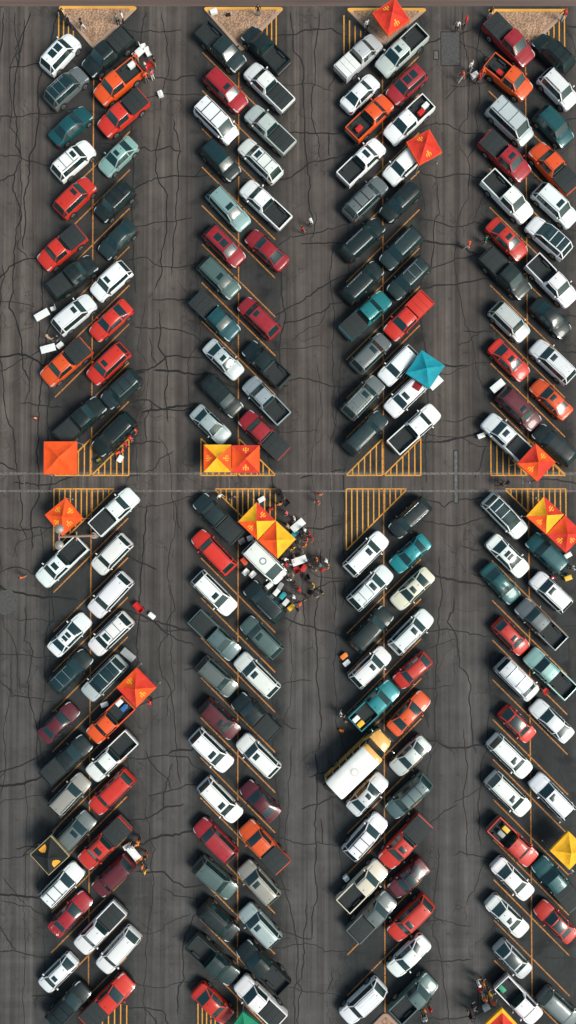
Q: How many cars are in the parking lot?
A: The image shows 180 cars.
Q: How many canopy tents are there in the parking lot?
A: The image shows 17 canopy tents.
